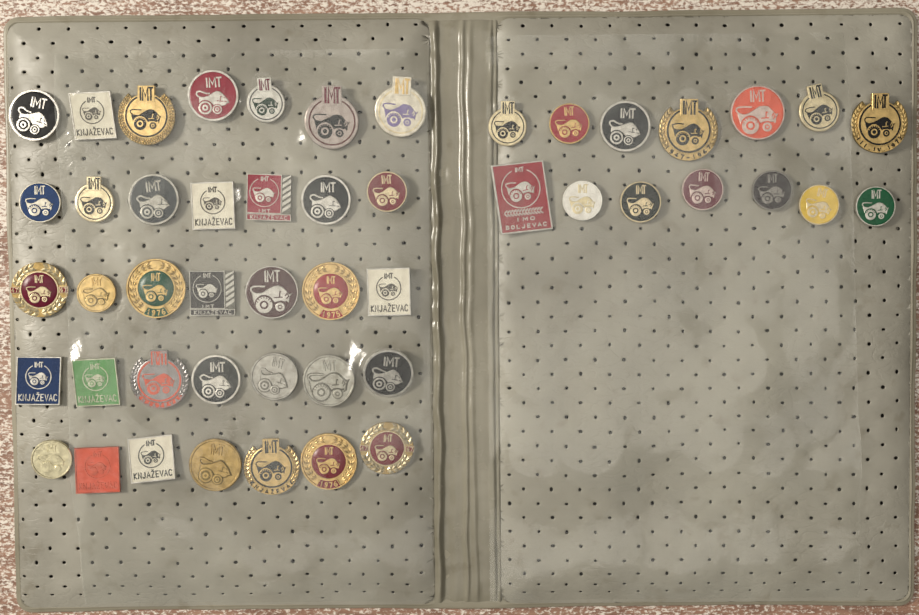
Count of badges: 49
